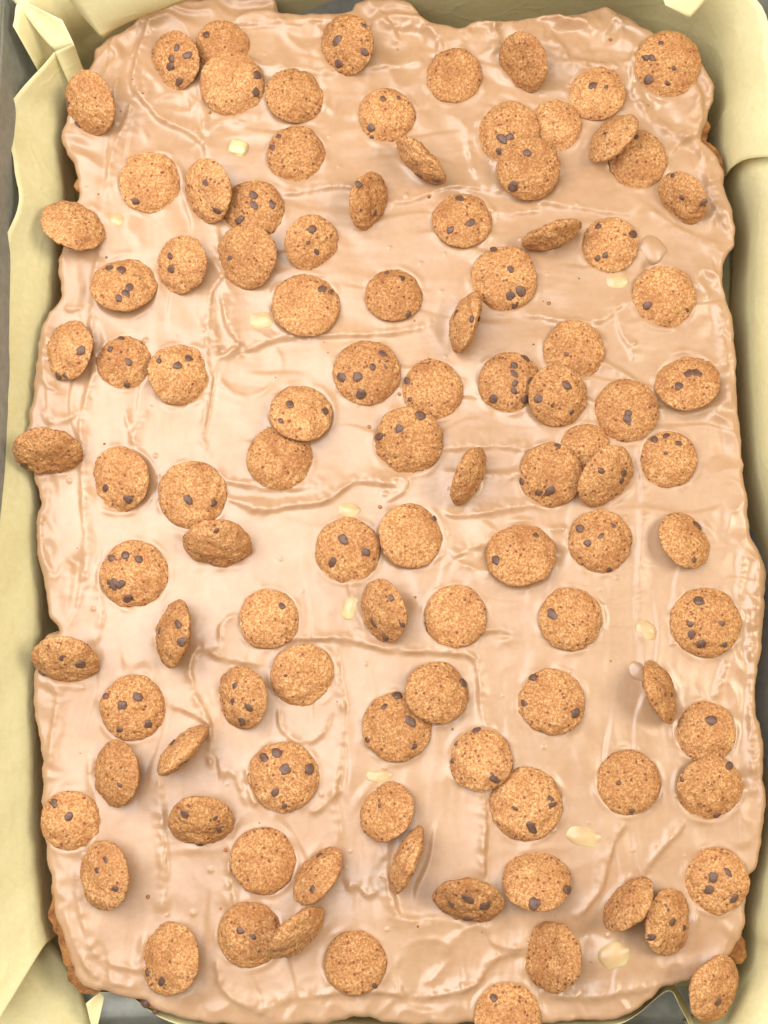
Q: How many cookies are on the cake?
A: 105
